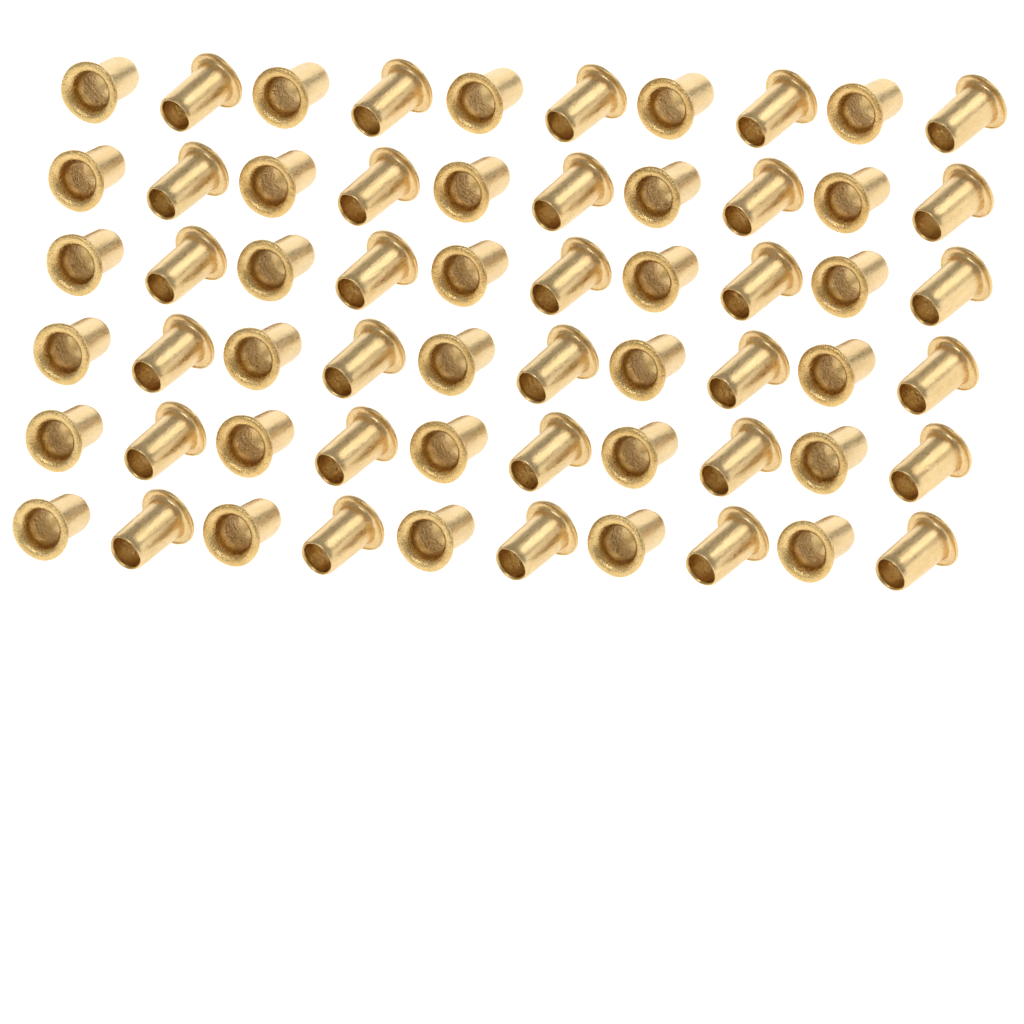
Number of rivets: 60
